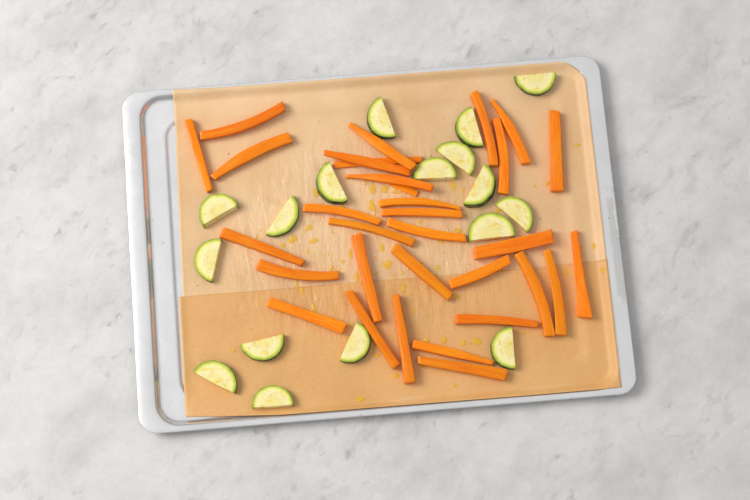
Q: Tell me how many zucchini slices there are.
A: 17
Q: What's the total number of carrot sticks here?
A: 32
